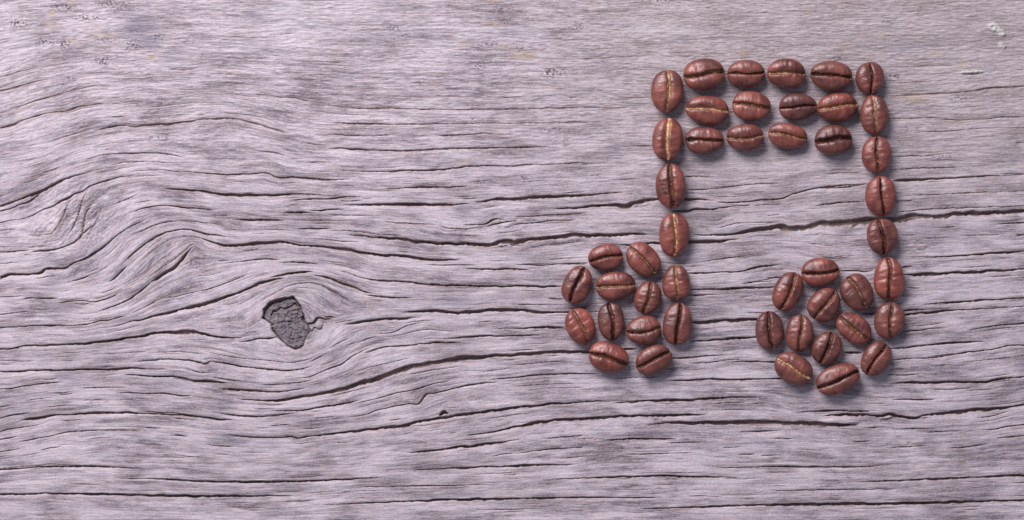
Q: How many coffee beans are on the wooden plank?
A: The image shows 46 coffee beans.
